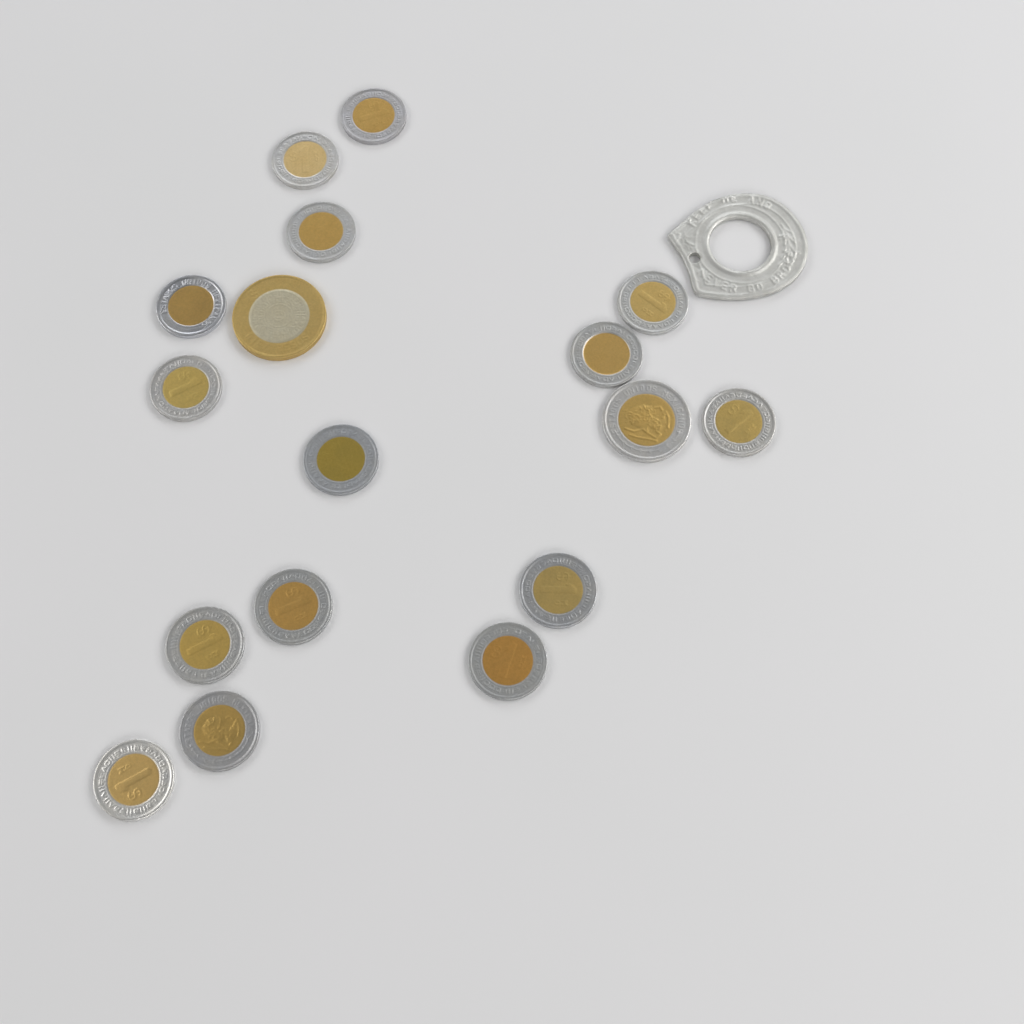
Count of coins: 17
